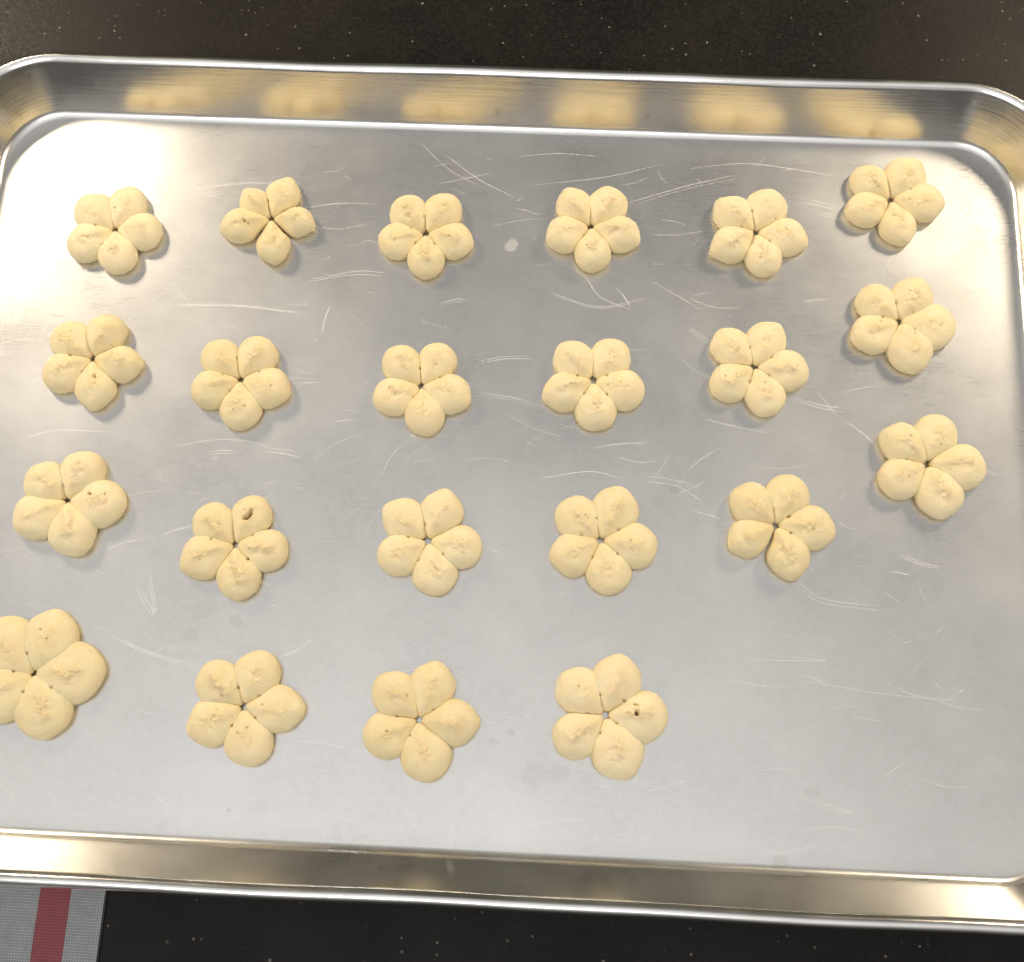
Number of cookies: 22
